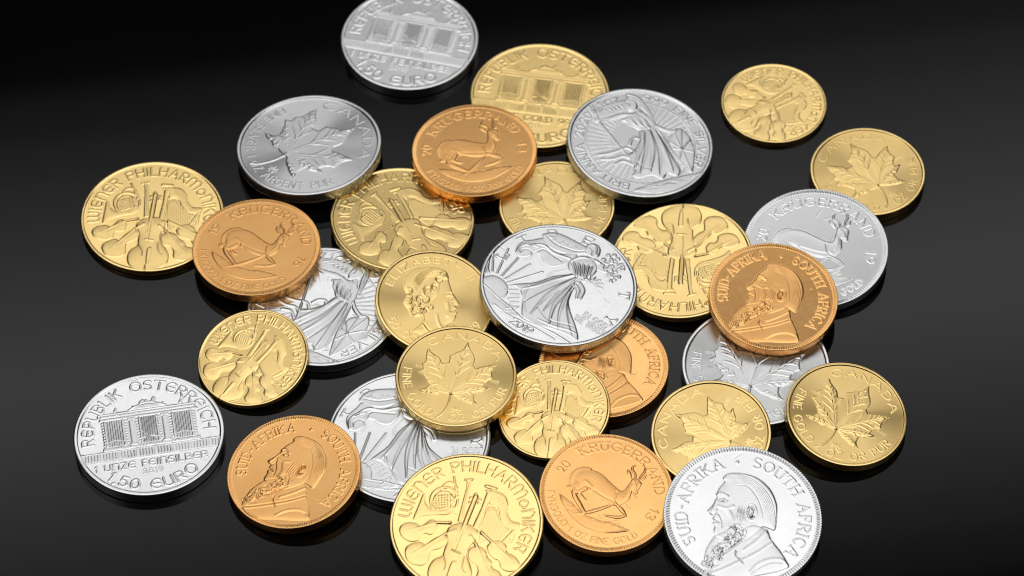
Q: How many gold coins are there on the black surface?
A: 14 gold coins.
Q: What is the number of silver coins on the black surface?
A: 10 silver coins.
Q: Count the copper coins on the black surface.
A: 6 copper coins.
